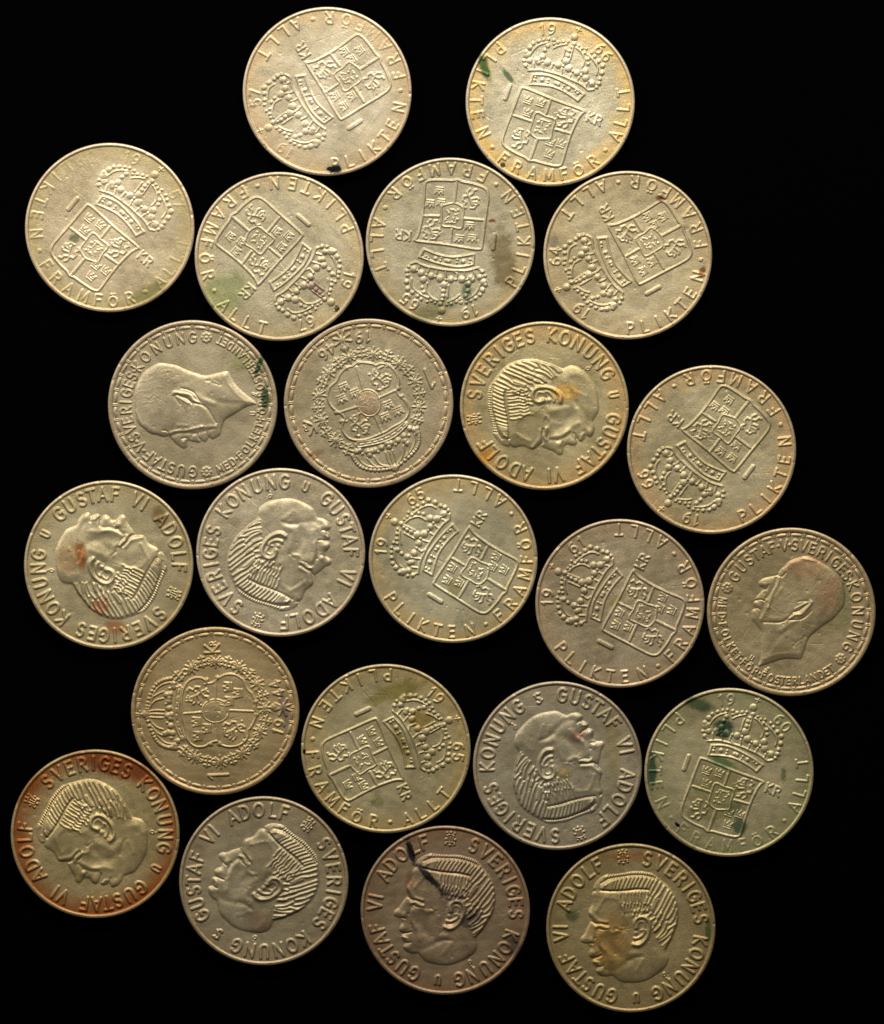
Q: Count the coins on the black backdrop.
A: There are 23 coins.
